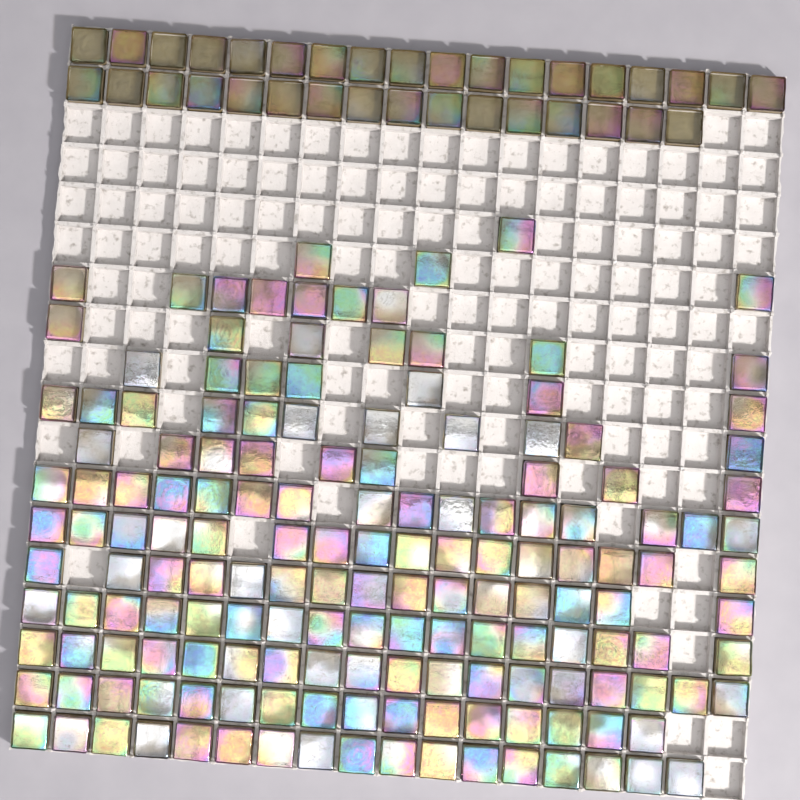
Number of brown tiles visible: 34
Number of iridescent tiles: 160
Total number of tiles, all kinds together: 194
